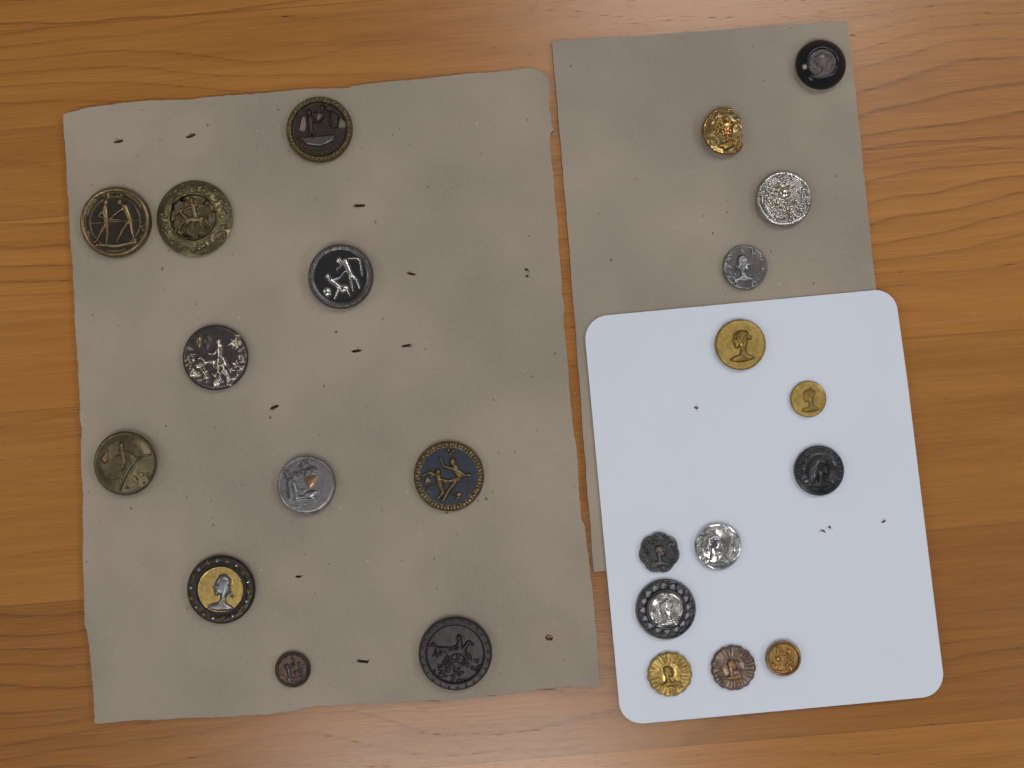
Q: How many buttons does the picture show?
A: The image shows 24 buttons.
